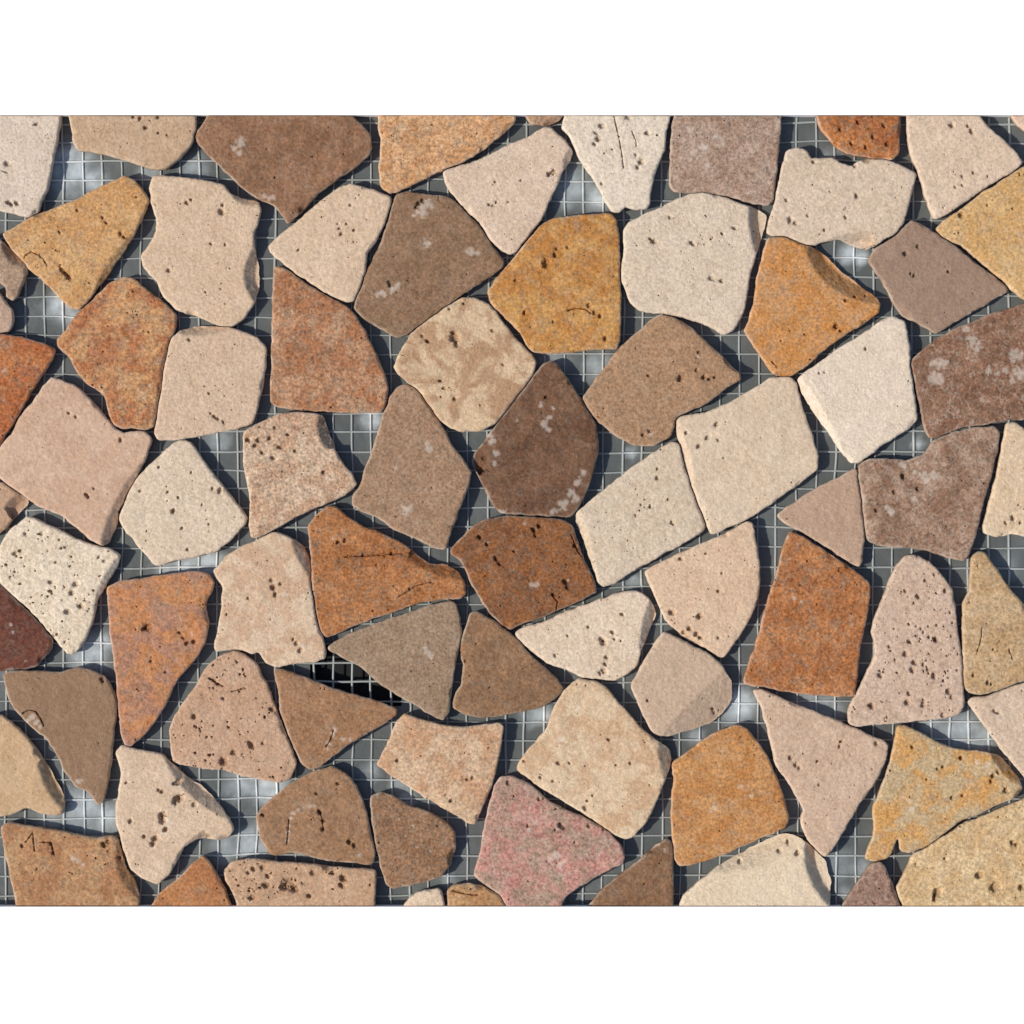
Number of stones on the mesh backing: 79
